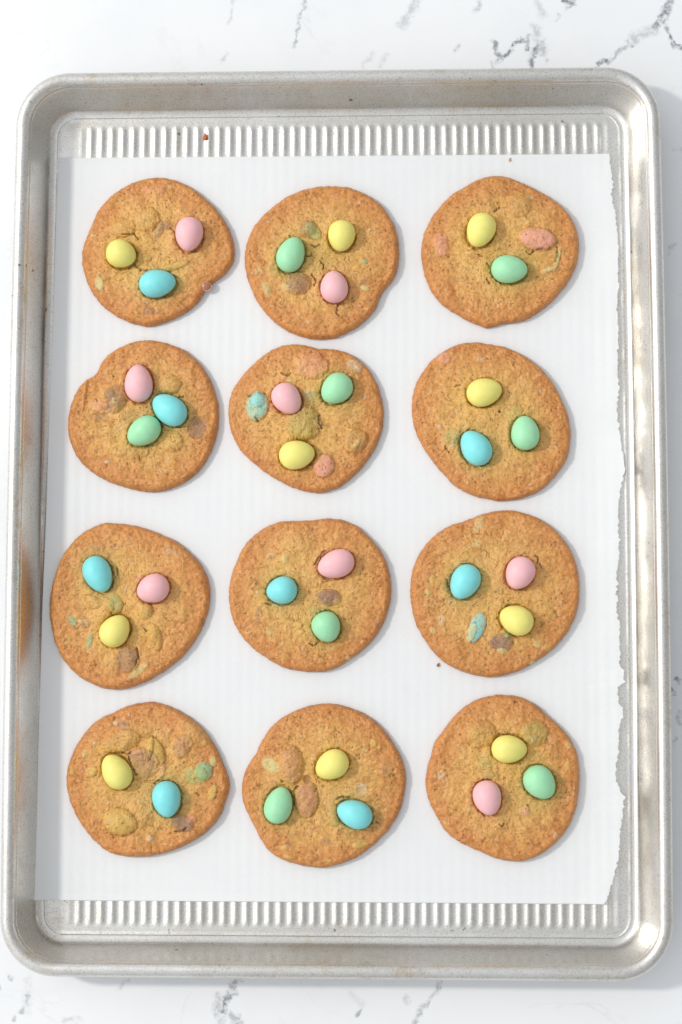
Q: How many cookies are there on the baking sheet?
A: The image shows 12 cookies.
